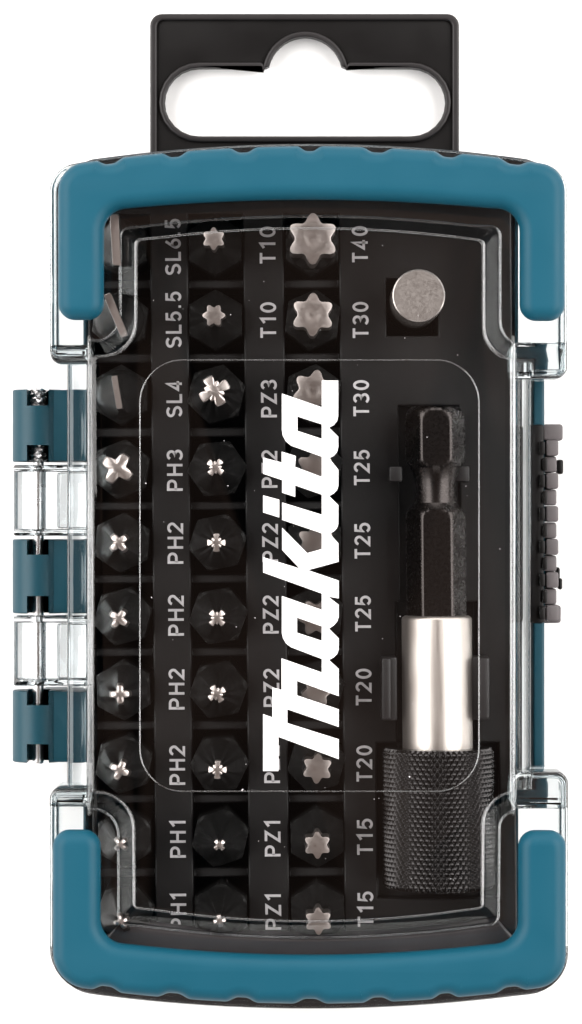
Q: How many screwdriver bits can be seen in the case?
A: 30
